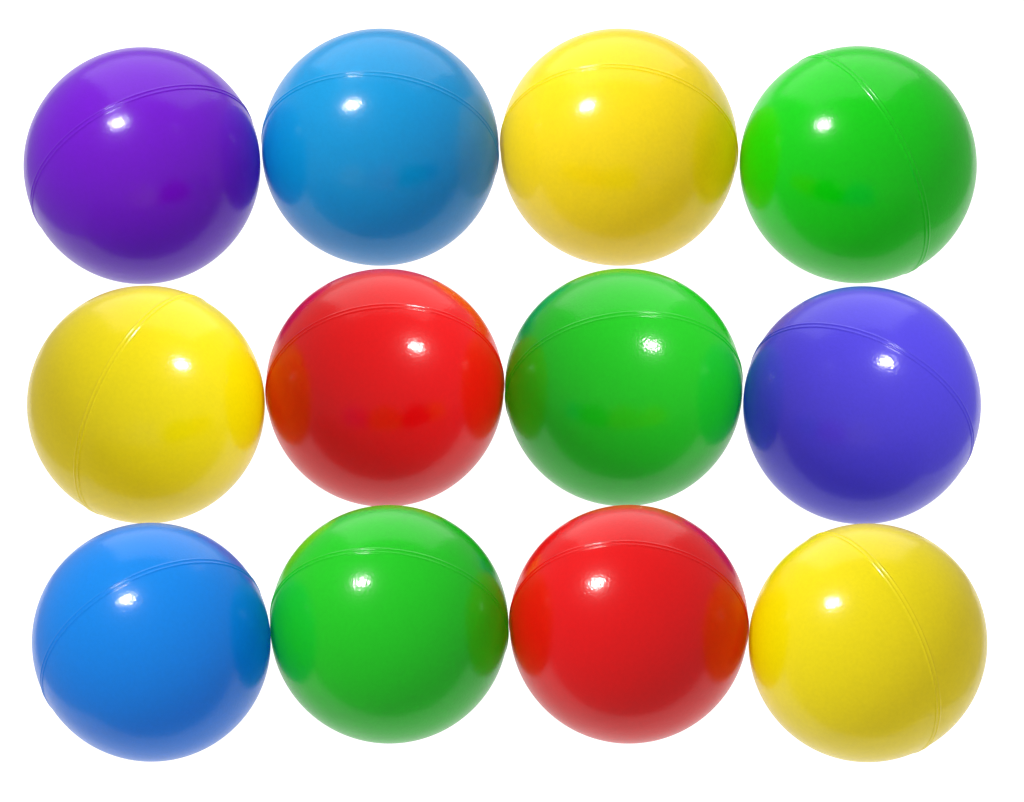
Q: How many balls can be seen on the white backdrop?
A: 12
